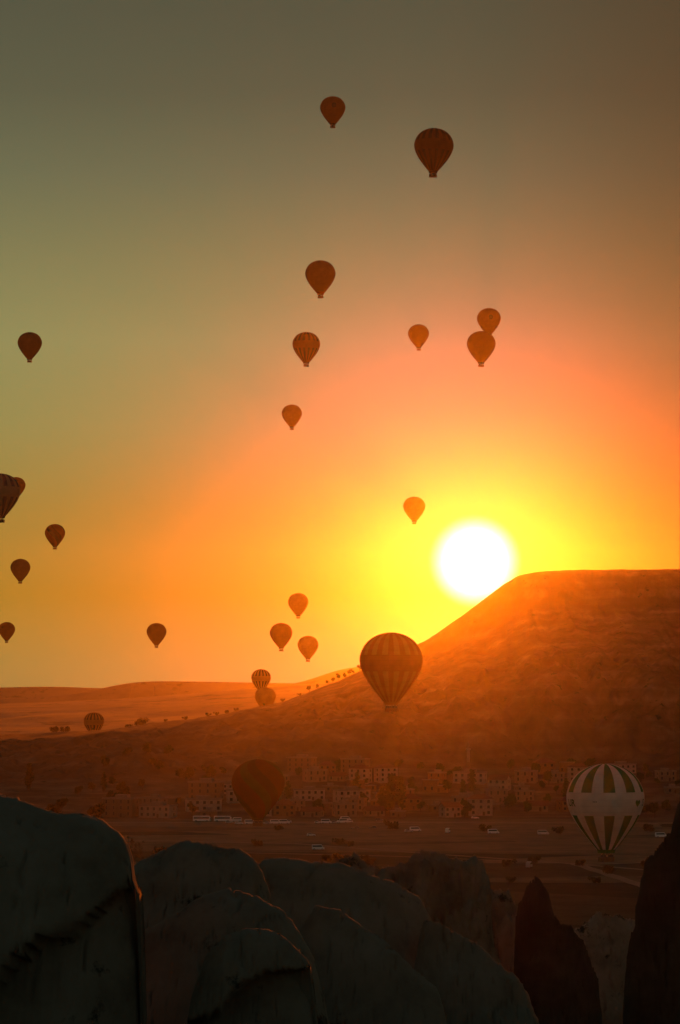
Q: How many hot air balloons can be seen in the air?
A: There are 25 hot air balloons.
